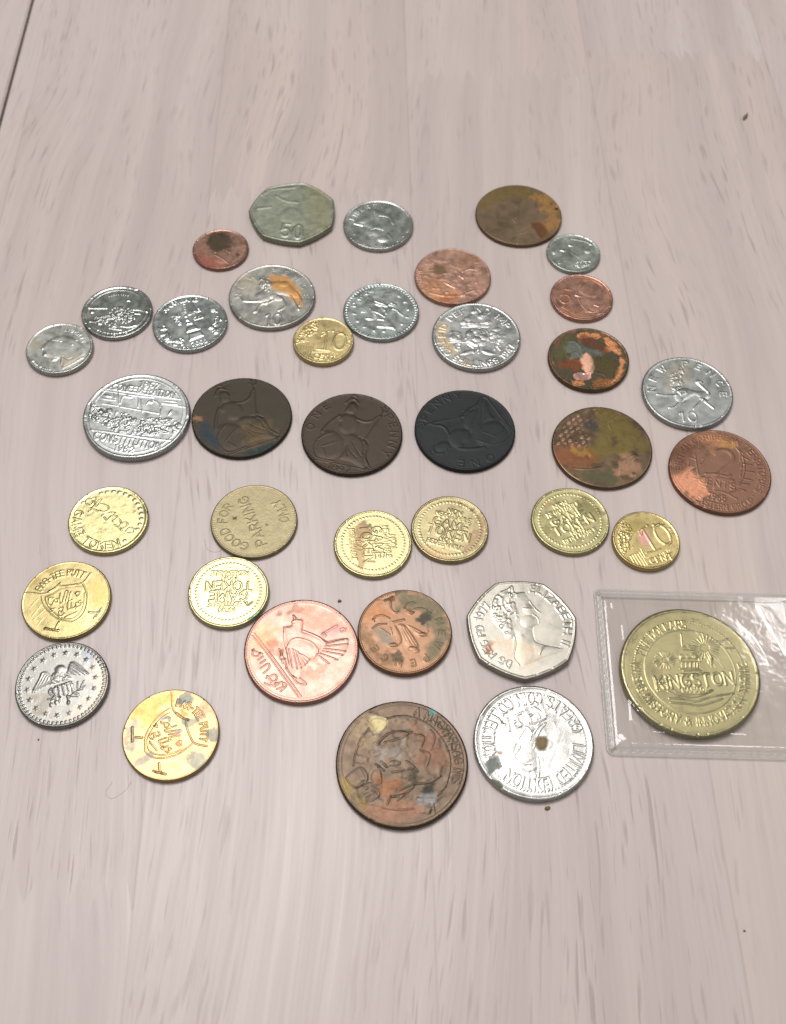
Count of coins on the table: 38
